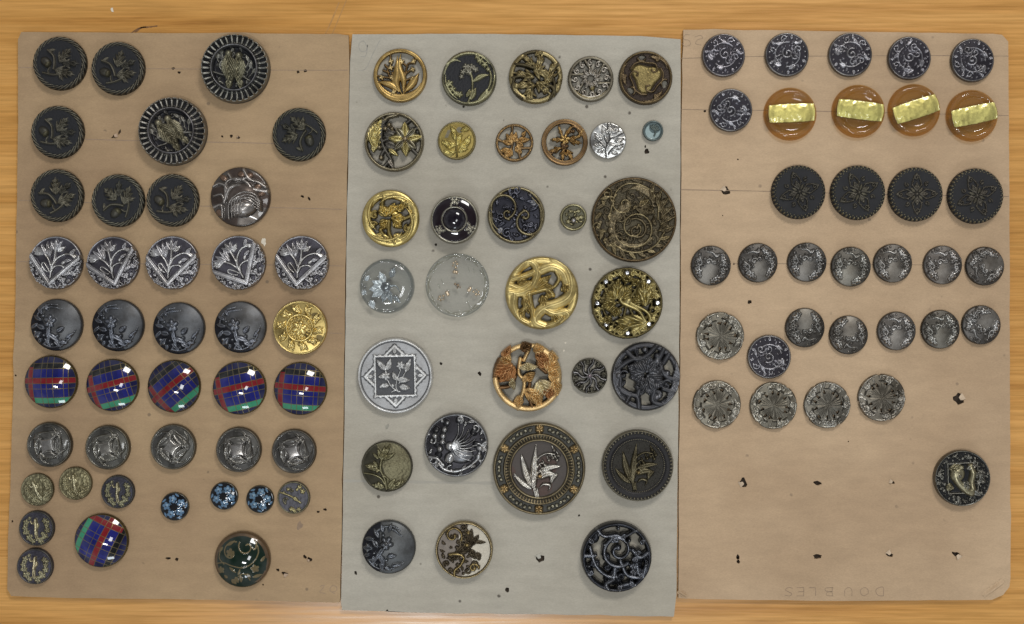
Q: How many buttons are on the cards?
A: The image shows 105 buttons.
